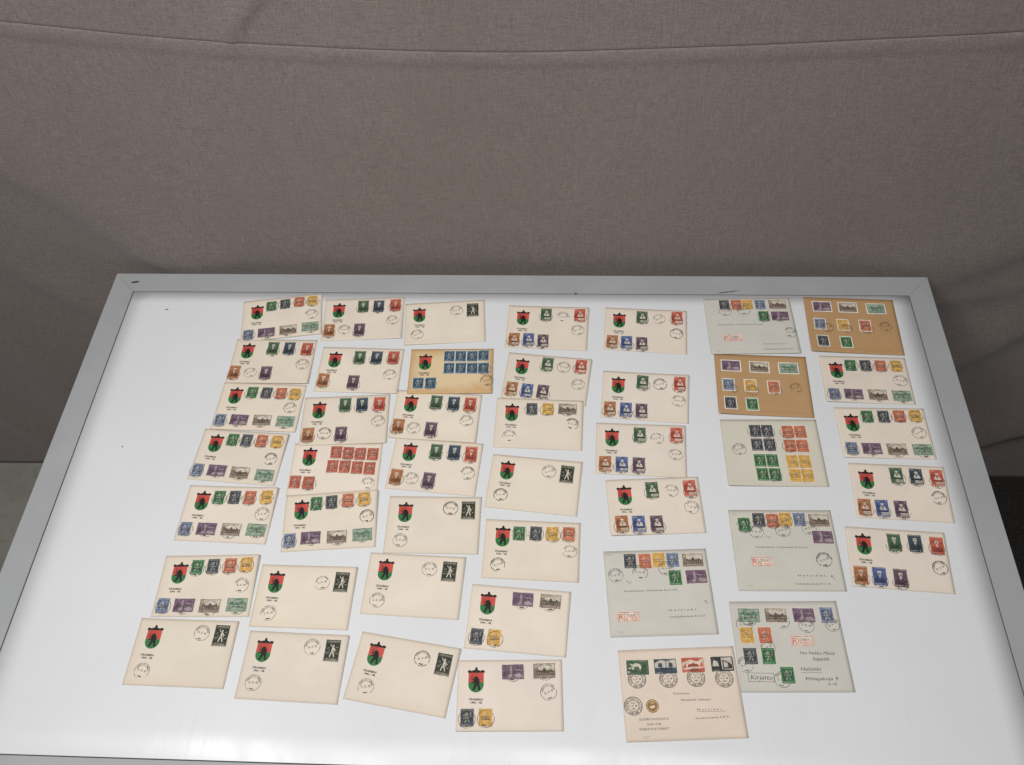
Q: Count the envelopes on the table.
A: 44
